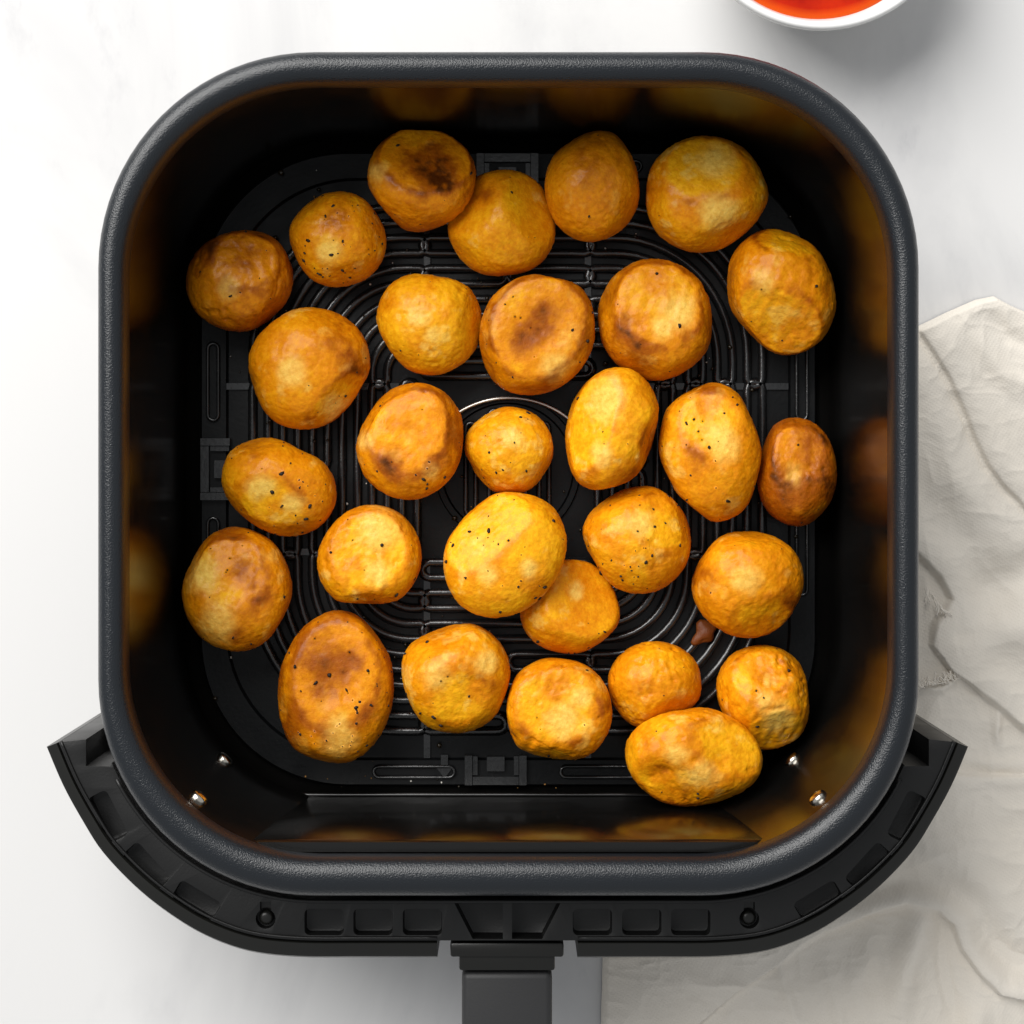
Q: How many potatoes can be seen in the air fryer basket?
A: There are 29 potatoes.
